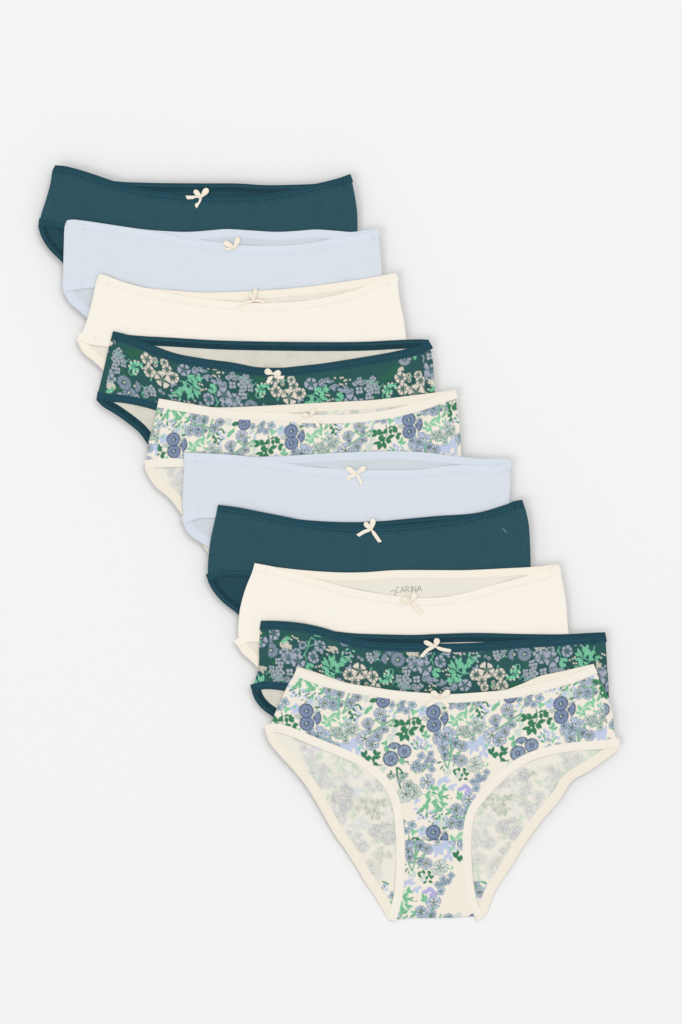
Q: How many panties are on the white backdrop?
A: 10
